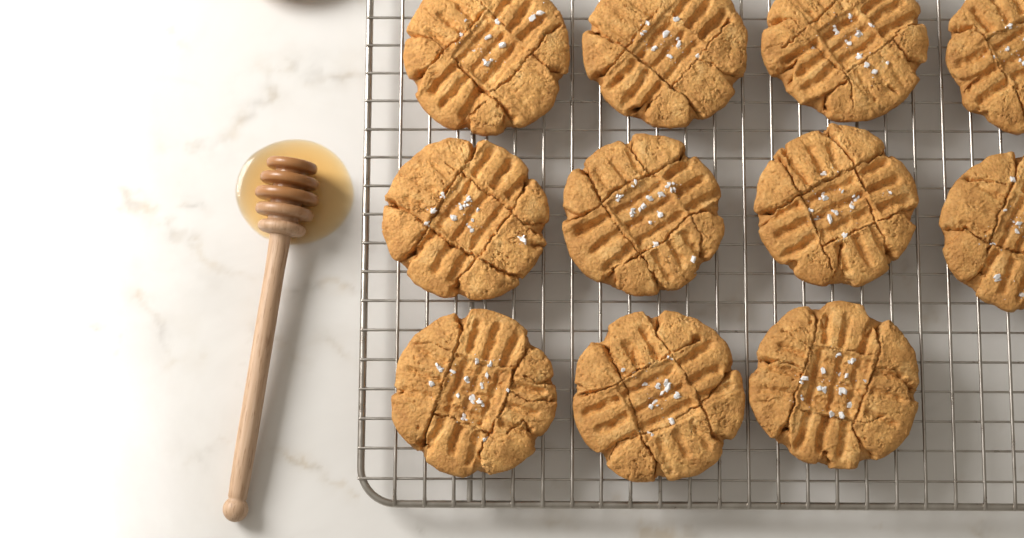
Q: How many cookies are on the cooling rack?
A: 11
